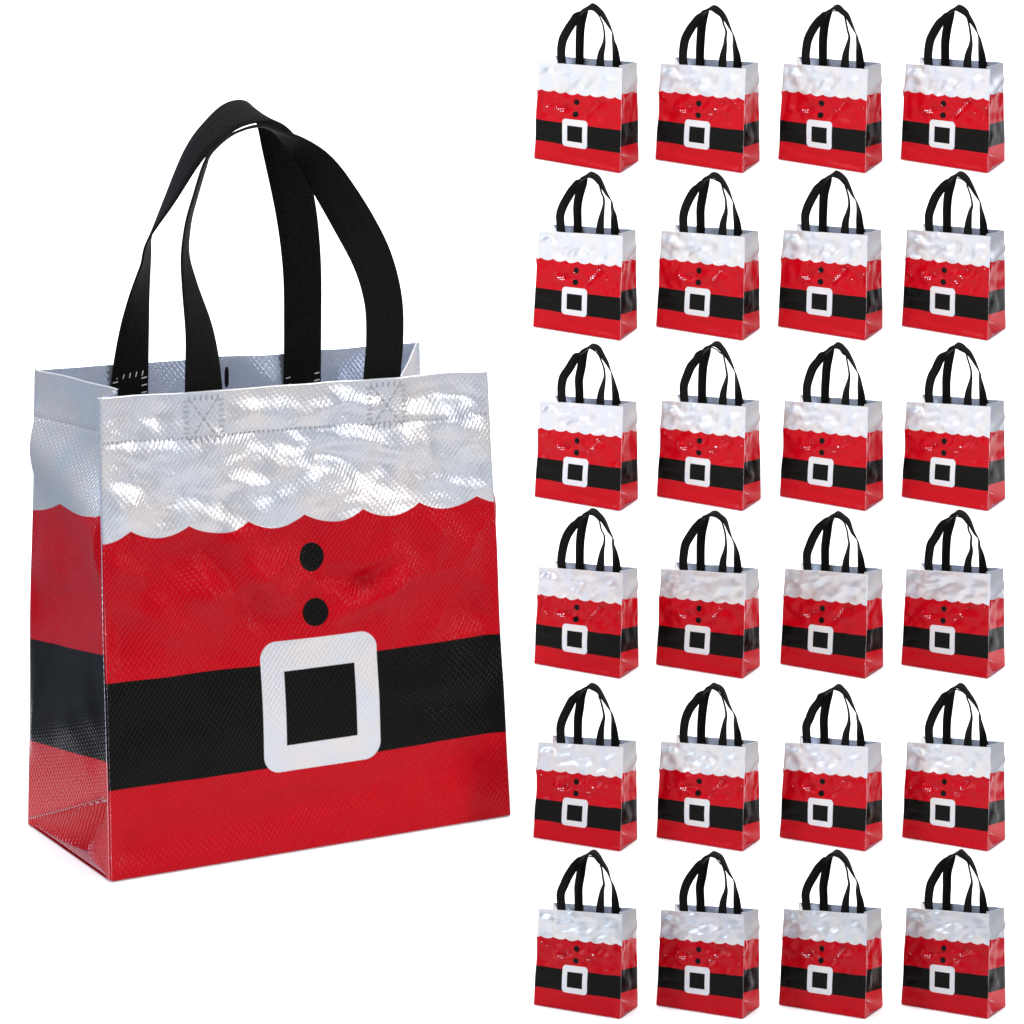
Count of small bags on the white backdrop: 24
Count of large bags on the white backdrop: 1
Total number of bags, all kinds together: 25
